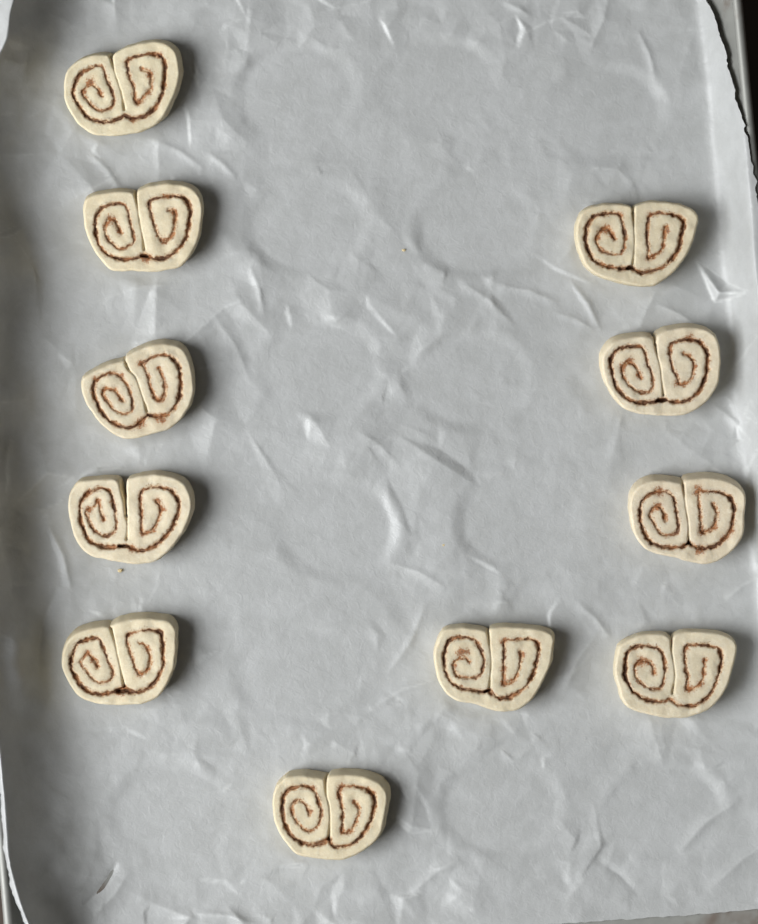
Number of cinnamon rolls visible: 11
